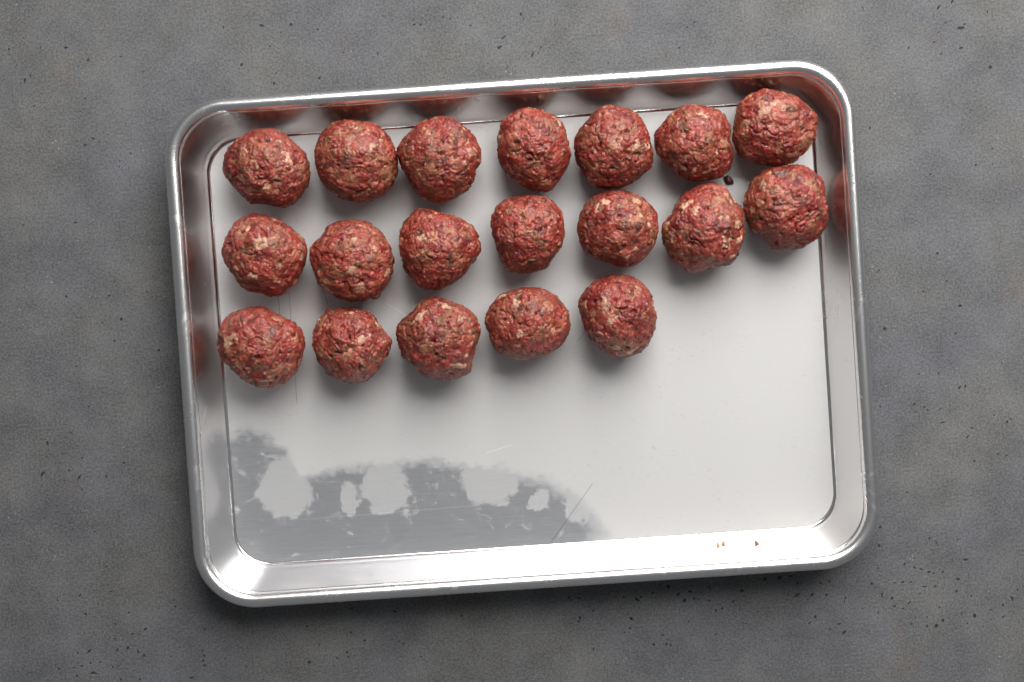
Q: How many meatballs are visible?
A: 19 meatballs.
